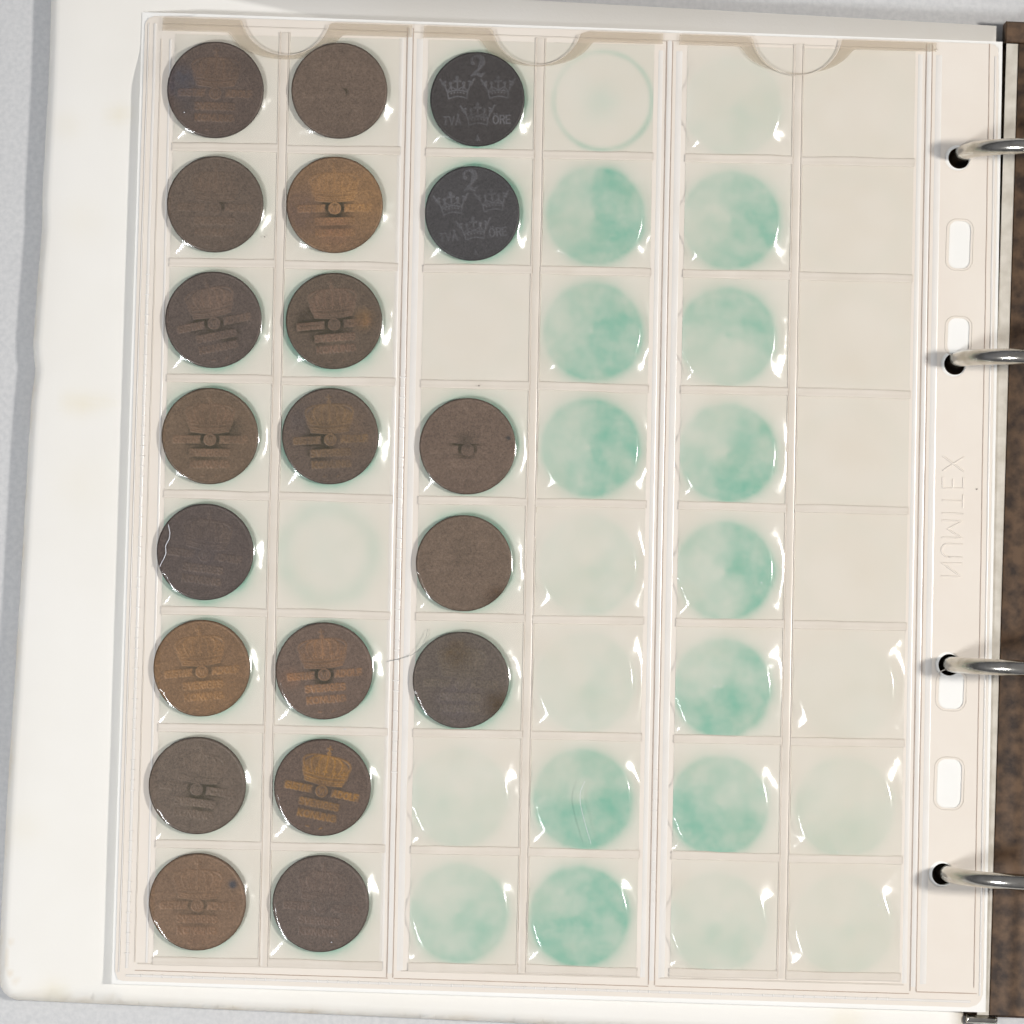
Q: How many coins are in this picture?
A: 20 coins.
